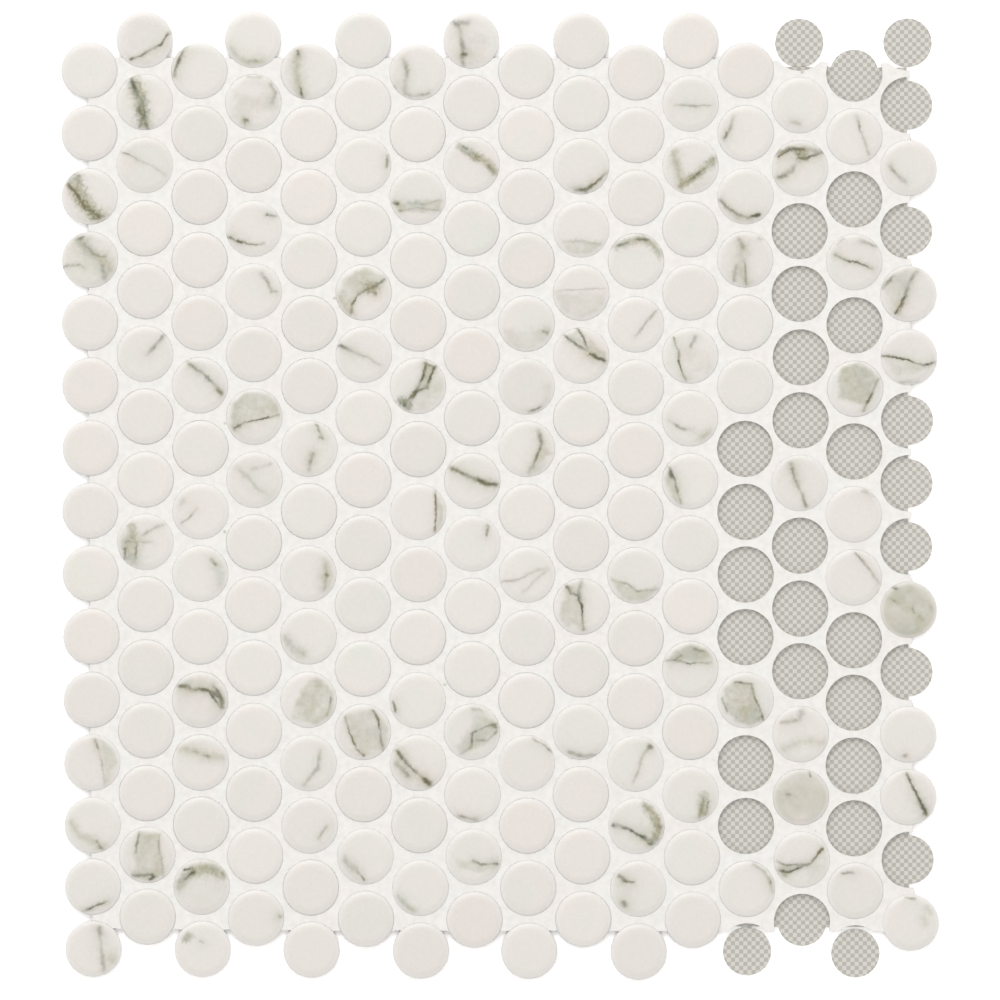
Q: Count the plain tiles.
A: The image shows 106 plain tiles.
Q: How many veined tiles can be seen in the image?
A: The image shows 101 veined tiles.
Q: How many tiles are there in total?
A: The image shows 207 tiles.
